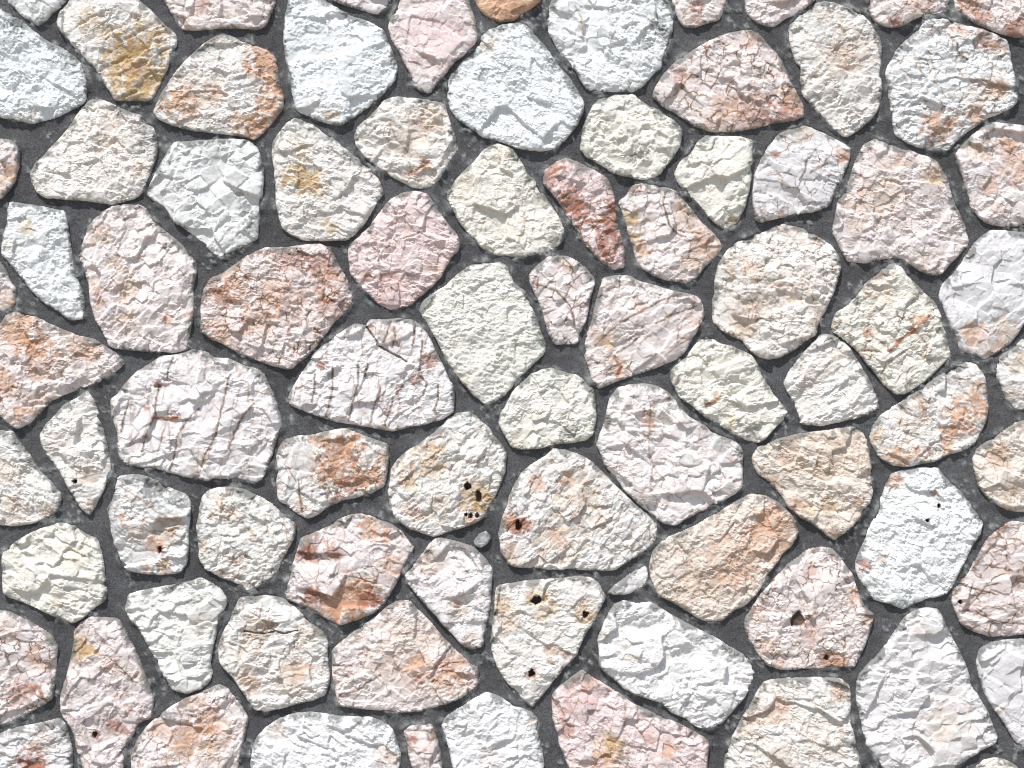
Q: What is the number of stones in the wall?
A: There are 86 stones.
